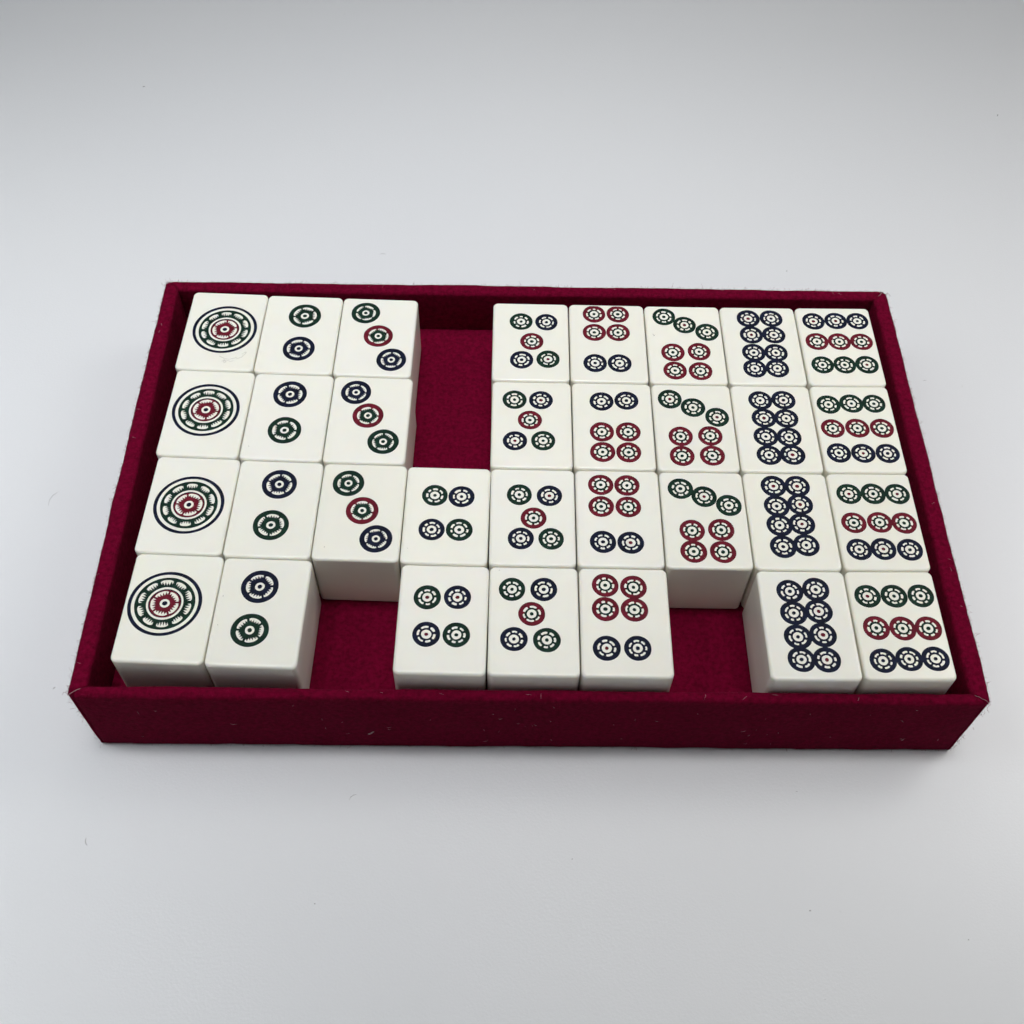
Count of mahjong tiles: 32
